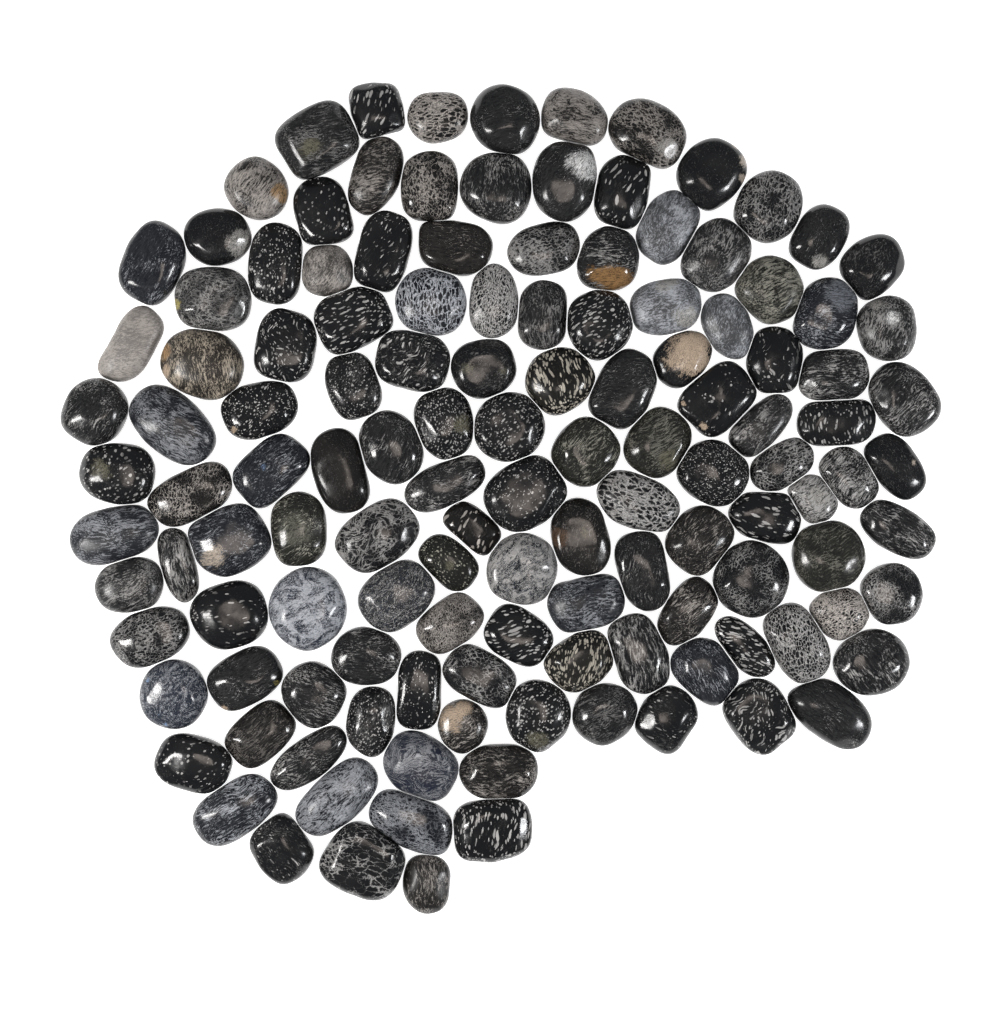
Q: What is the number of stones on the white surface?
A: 130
